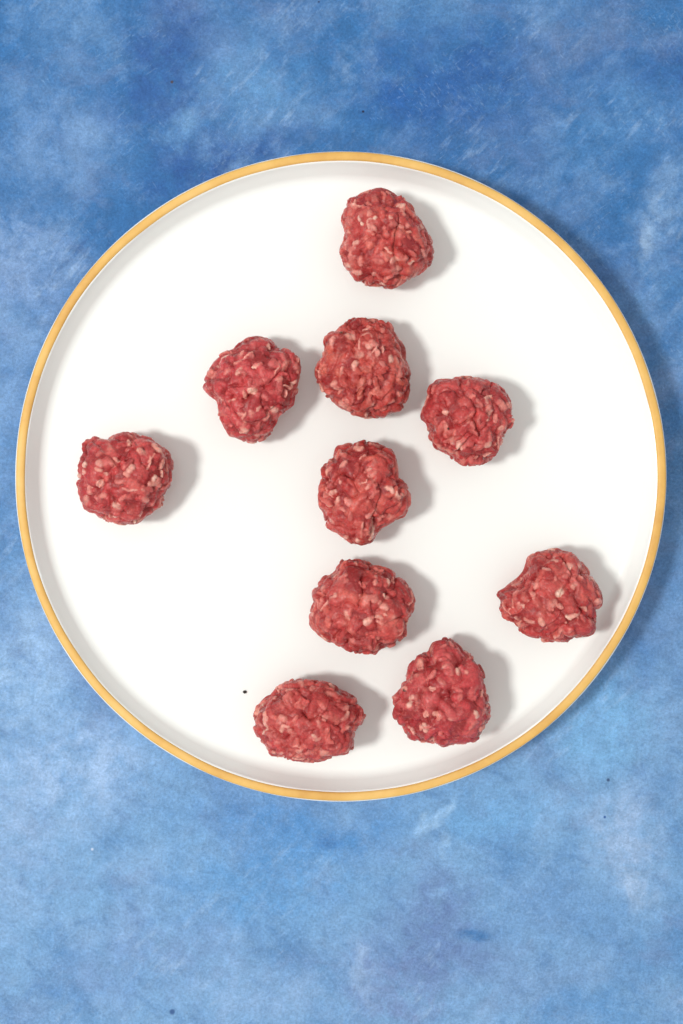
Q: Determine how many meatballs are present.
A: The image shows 10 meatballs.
